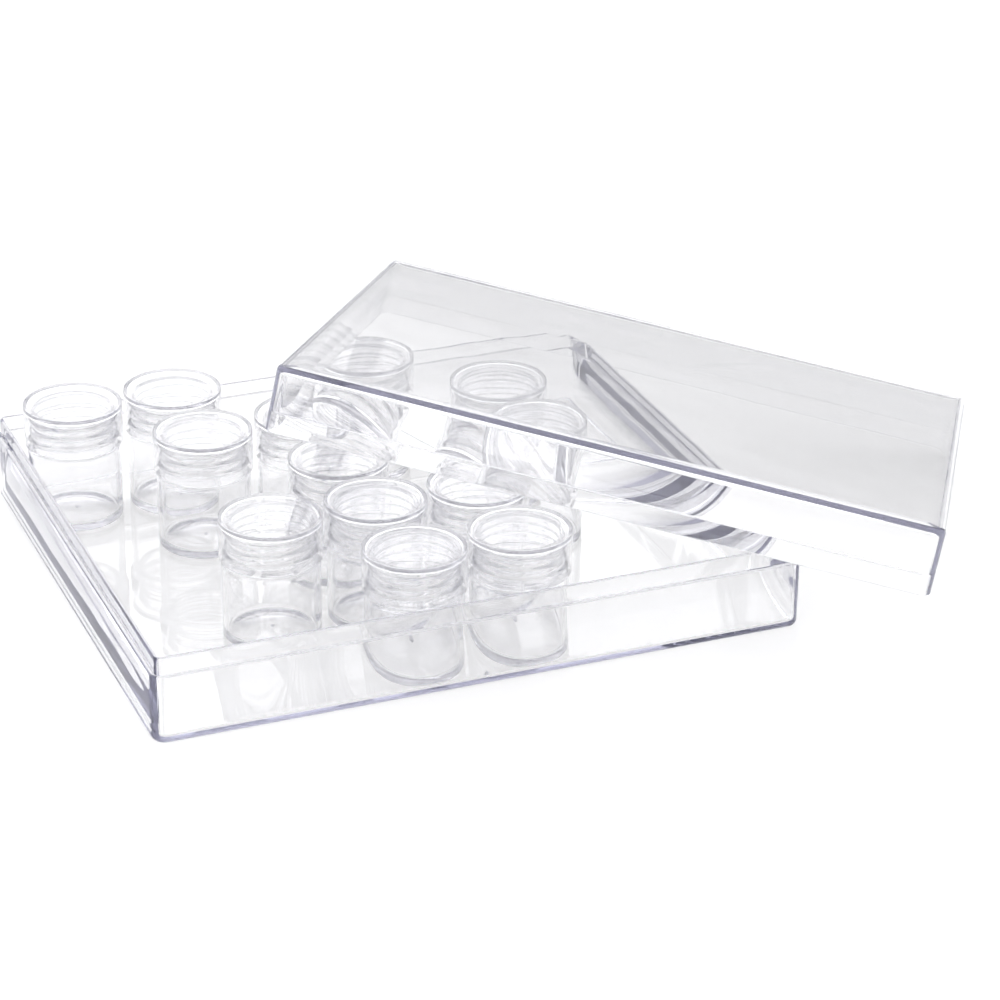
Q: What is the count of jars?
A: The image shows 13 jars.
